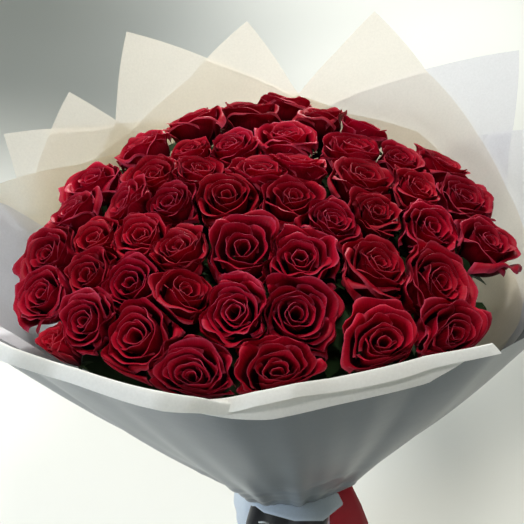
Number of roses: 50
